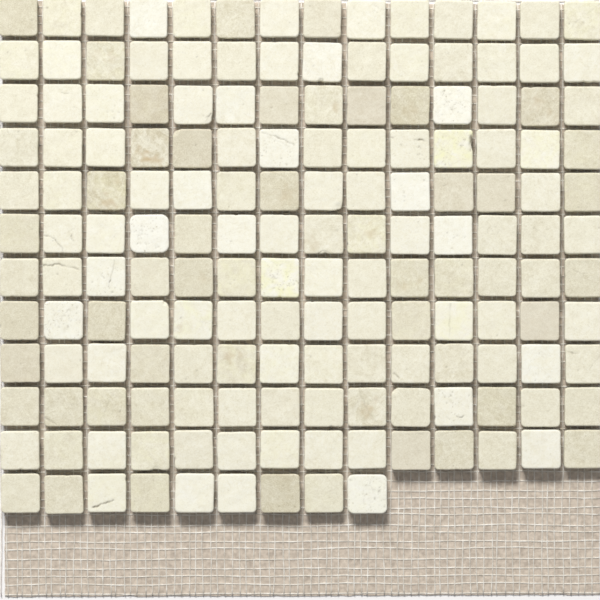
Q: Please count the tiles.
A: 163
